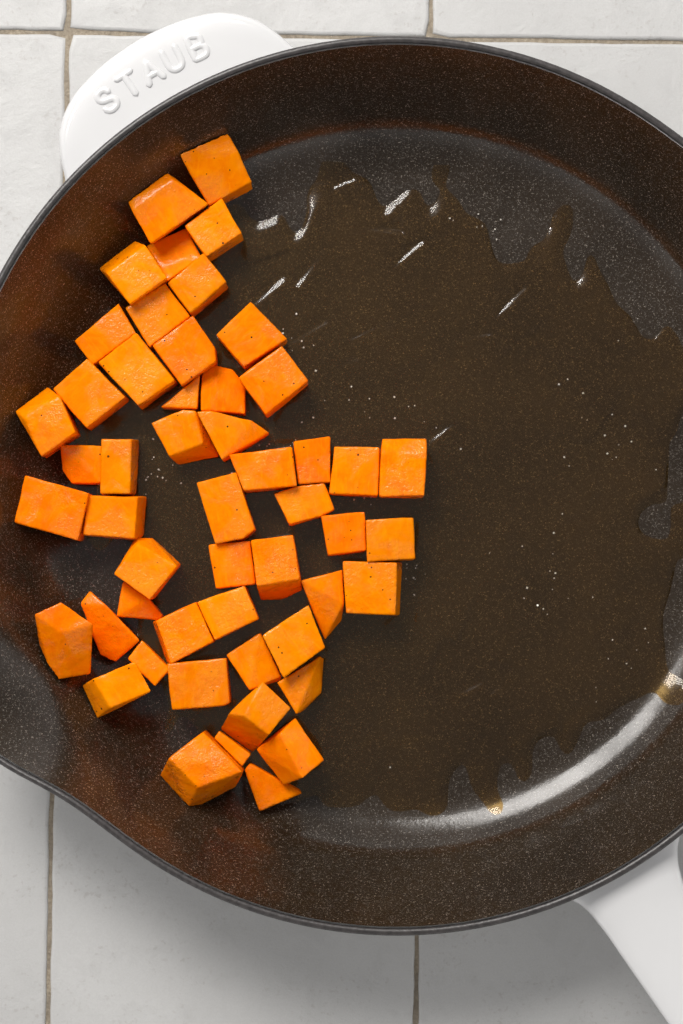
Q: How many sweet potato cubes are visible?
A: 51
